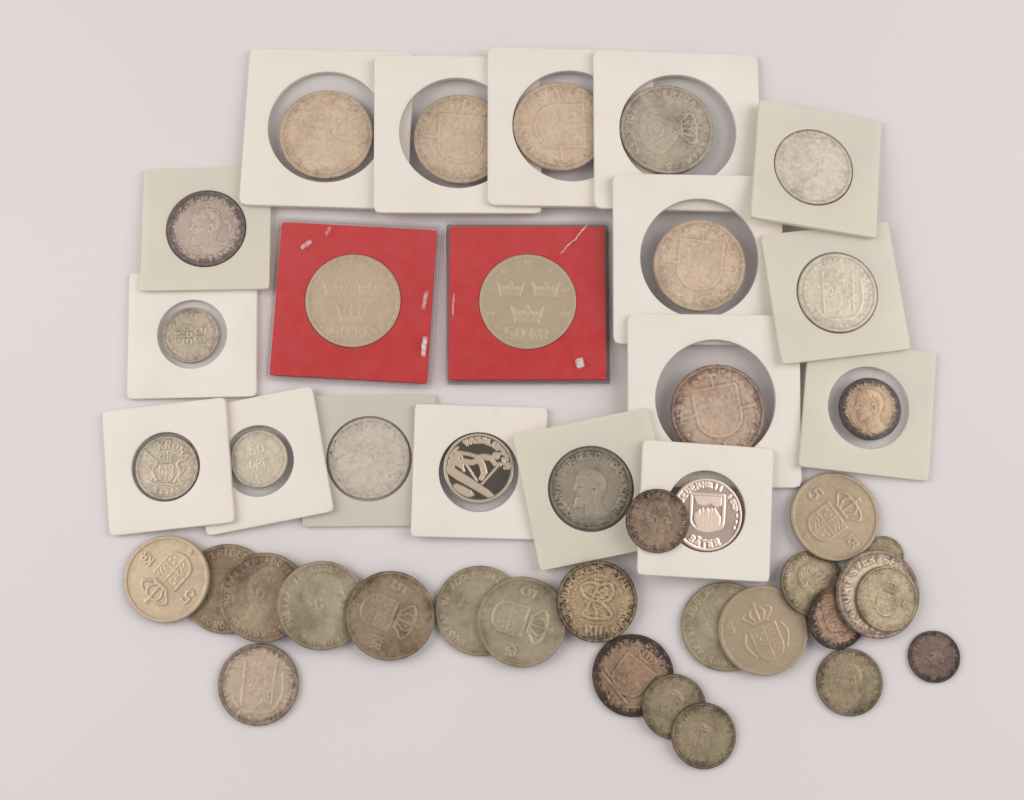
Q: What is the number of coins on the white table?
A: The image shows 42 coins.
